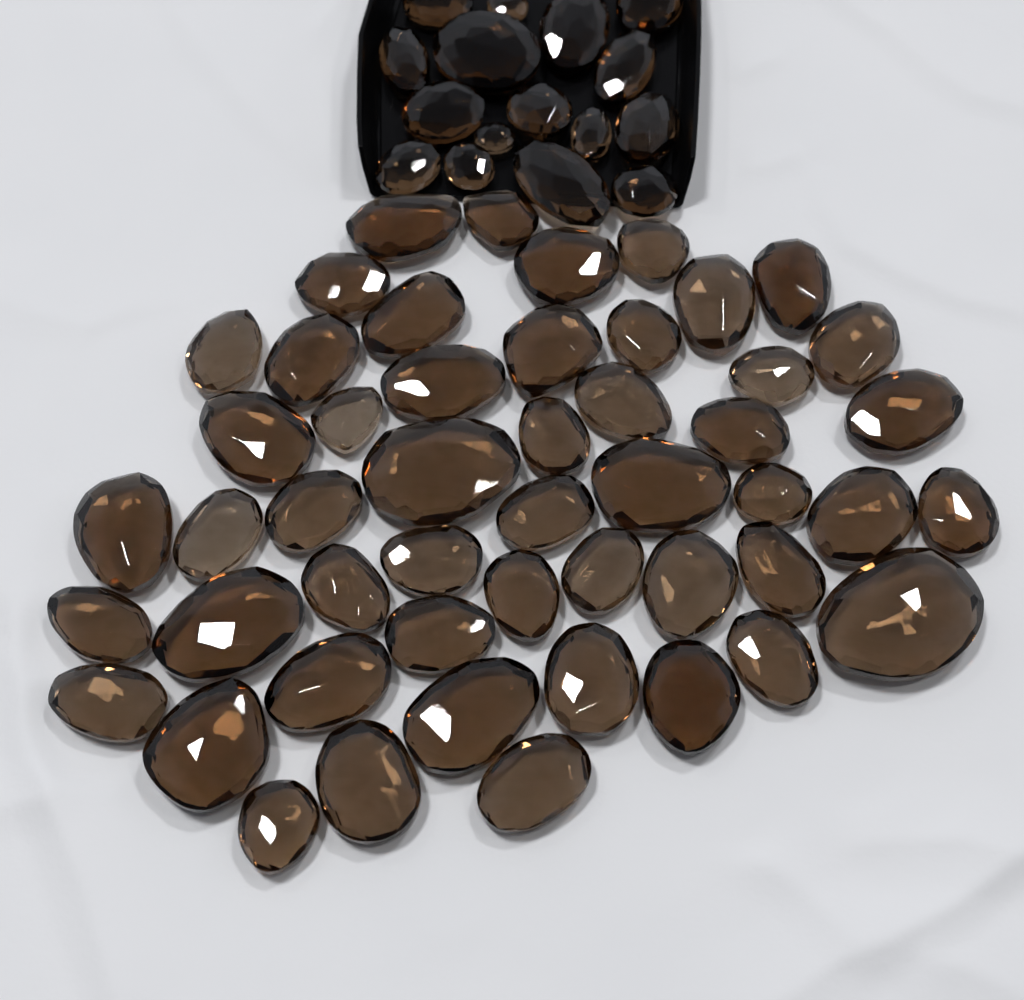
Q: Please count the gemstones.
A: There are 66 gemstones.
